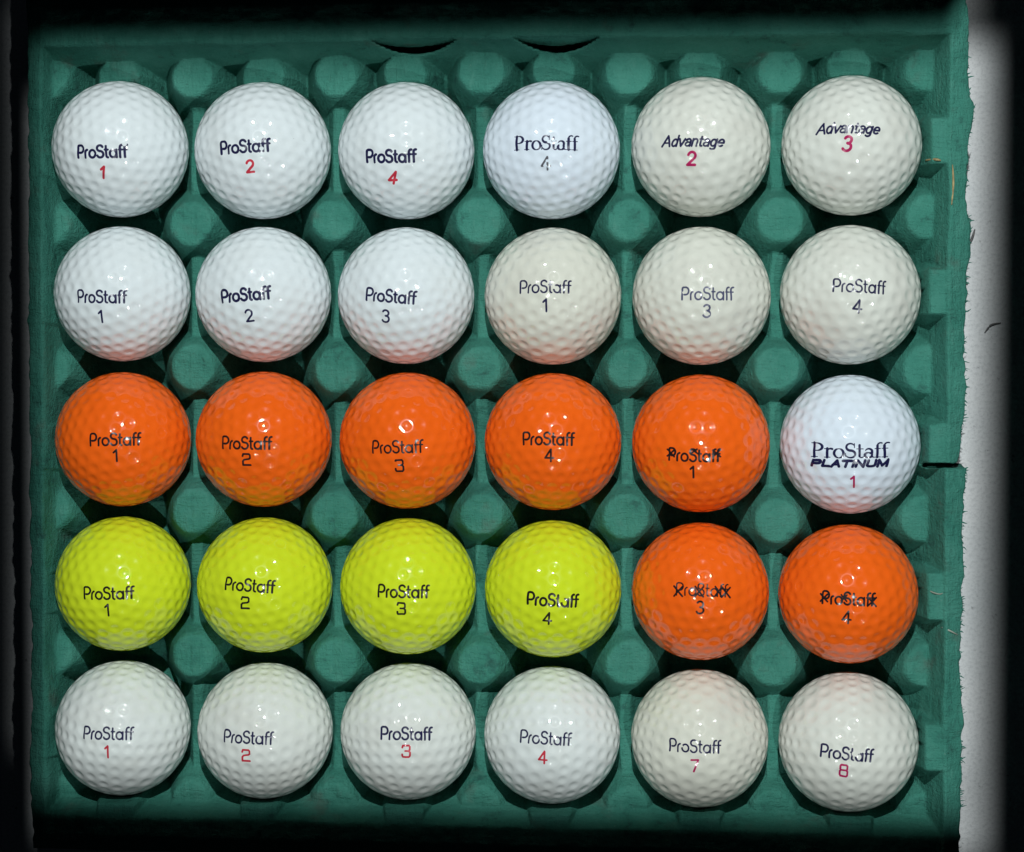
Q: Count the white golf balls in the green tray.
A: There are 19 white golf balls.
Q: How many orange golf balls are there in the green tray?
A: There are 7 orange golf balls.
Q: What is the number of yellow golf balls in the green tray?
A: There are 4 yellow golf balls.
